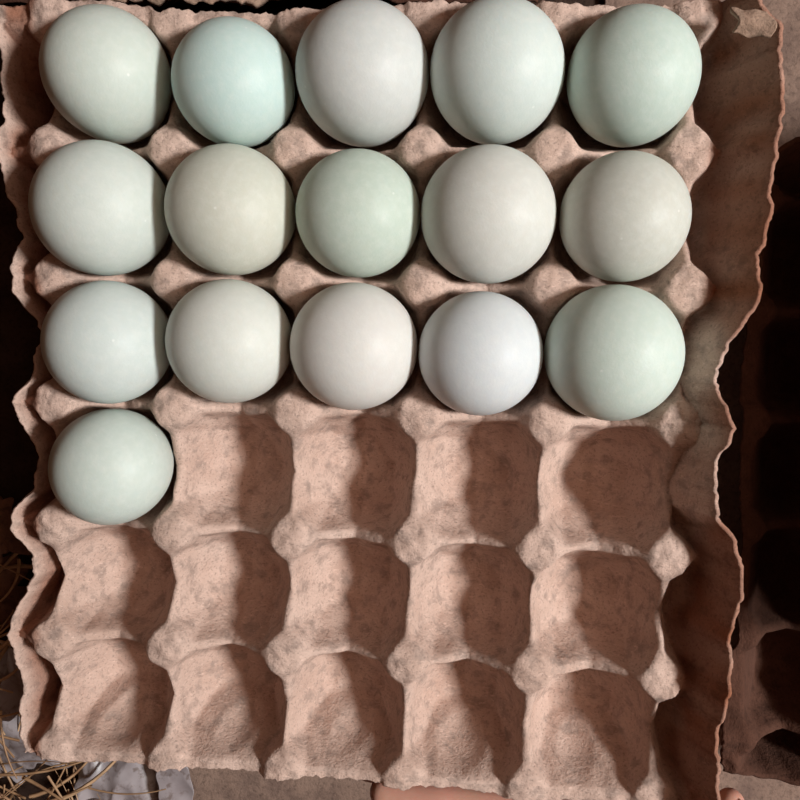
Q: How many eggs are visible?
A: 16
